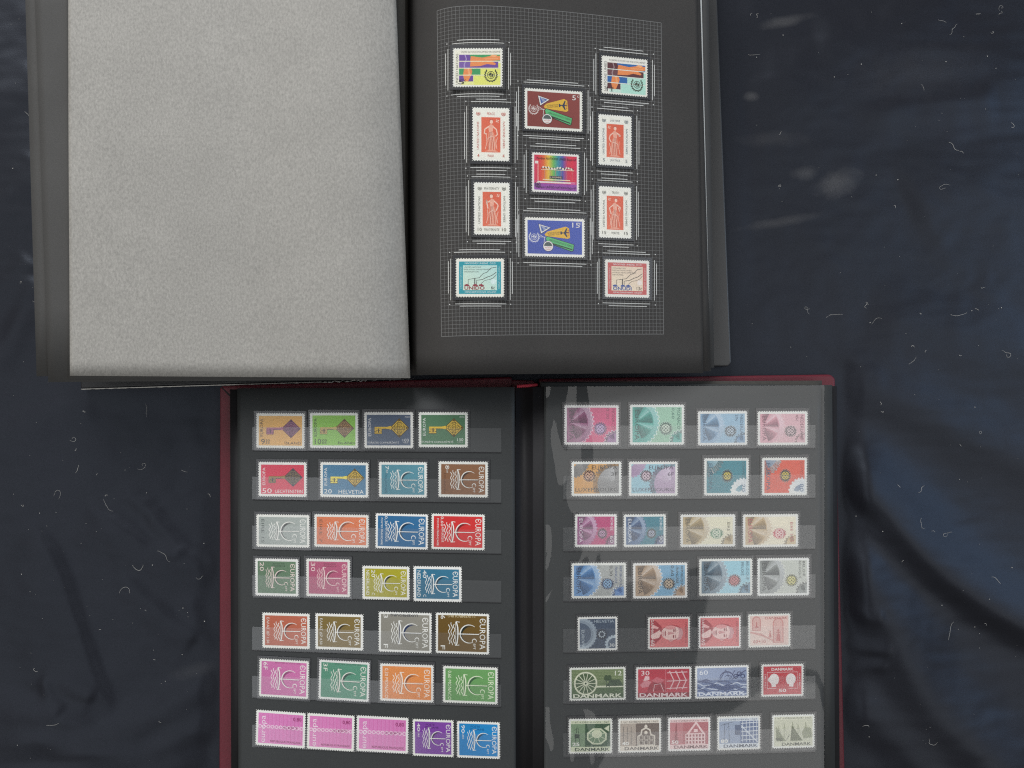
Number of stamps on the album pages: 69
